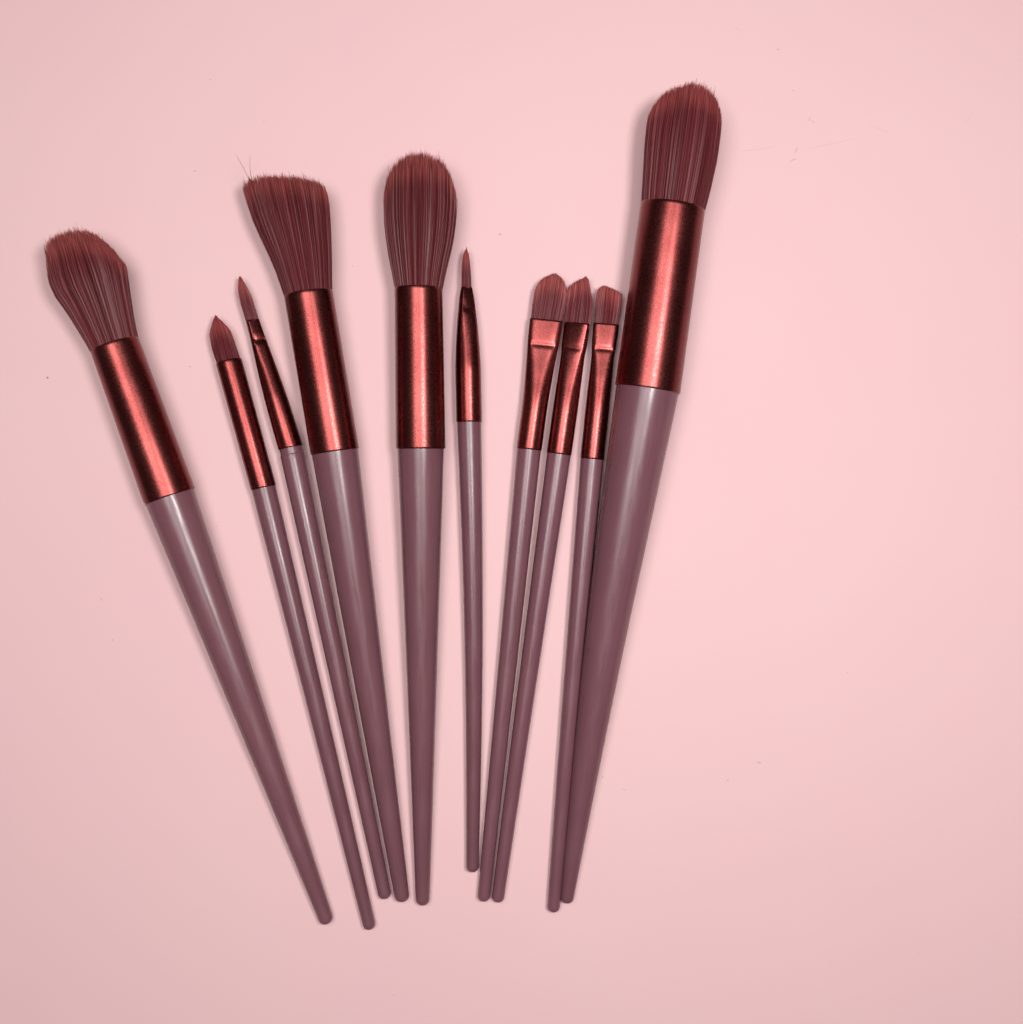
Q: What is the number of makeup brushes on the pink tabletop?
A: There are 10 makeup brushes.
